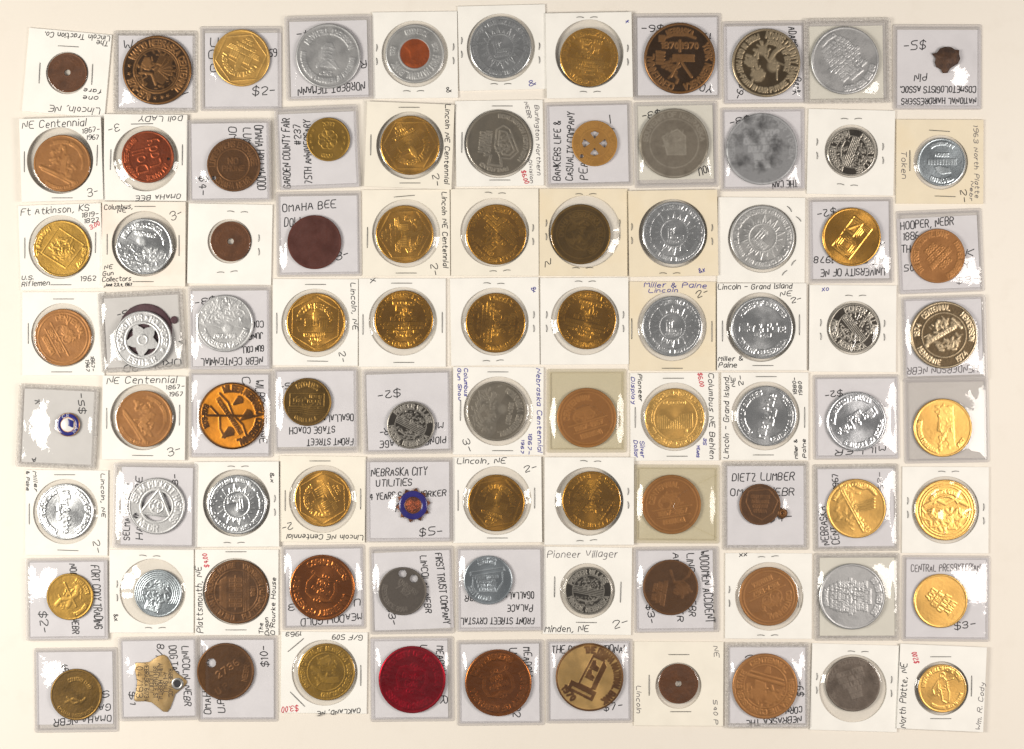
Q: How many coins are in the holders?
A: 84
